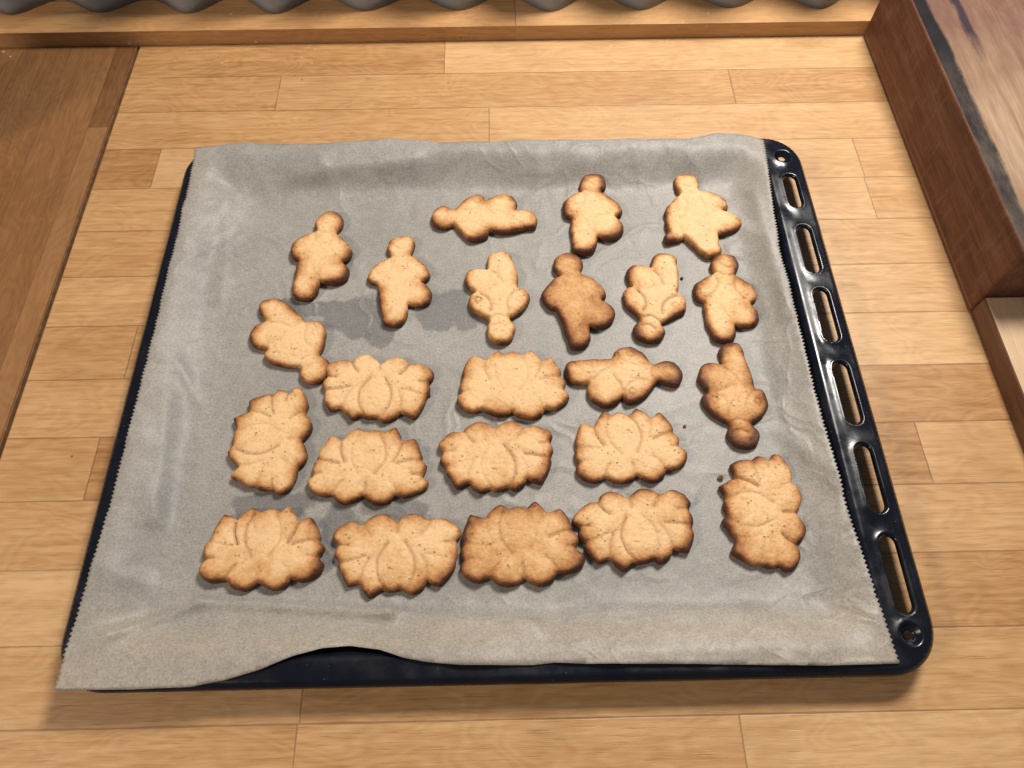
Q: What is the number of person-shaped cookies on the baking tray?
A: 12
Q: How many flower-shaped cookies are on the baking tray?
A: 11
